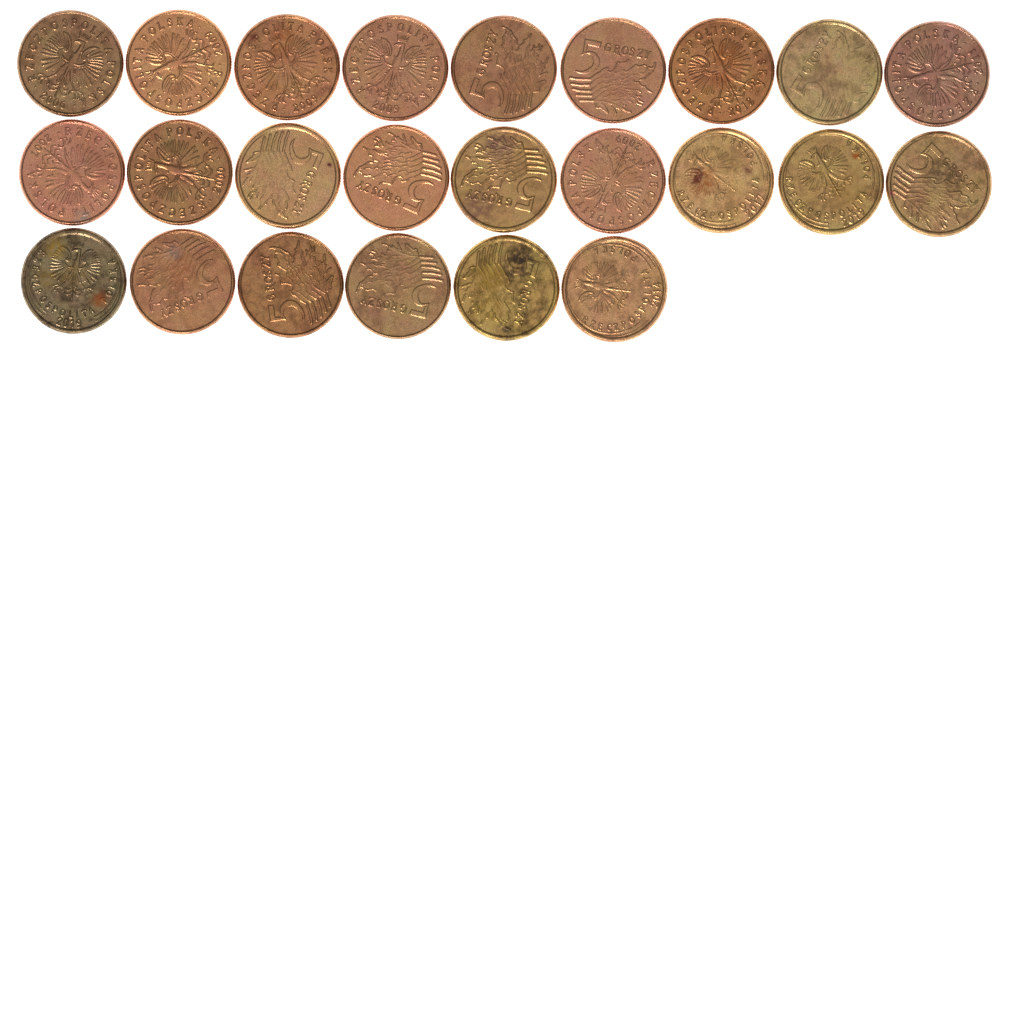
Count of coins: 24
